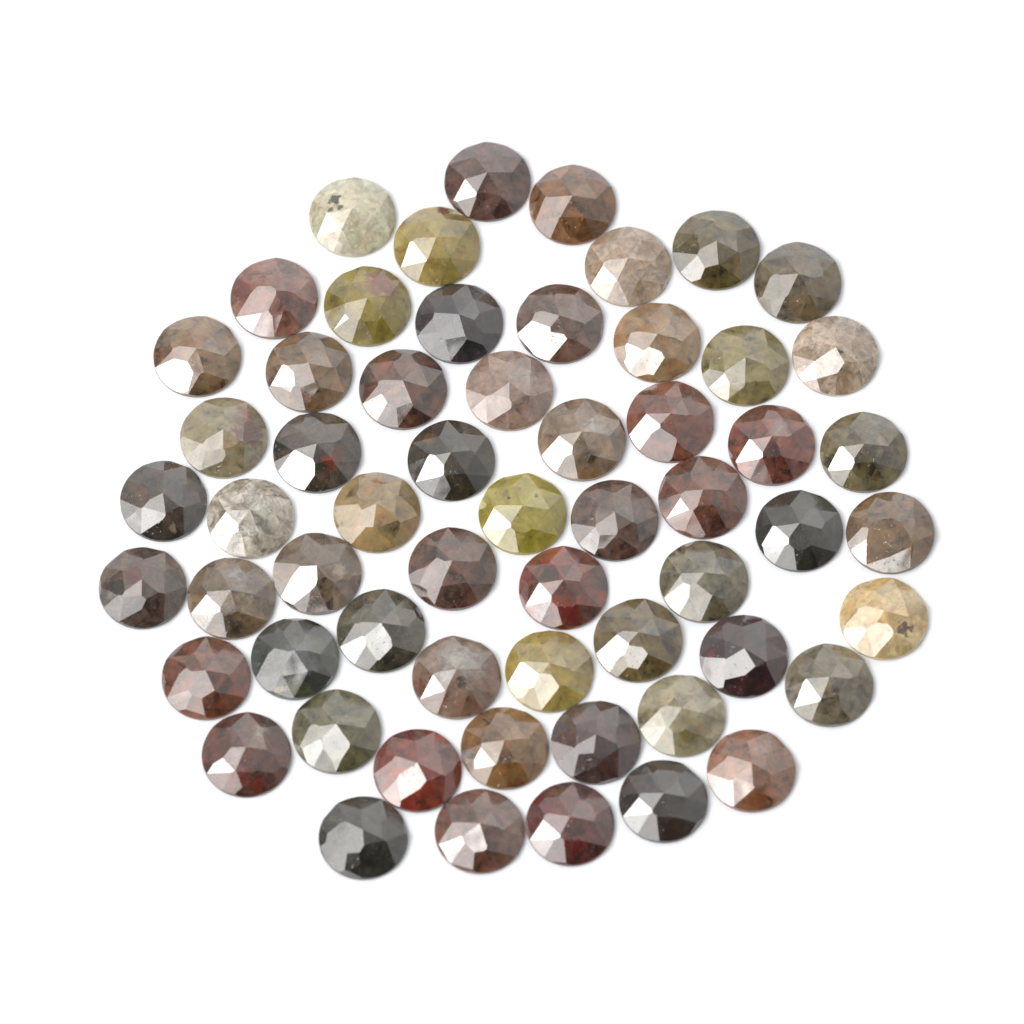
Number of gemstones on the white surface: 59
